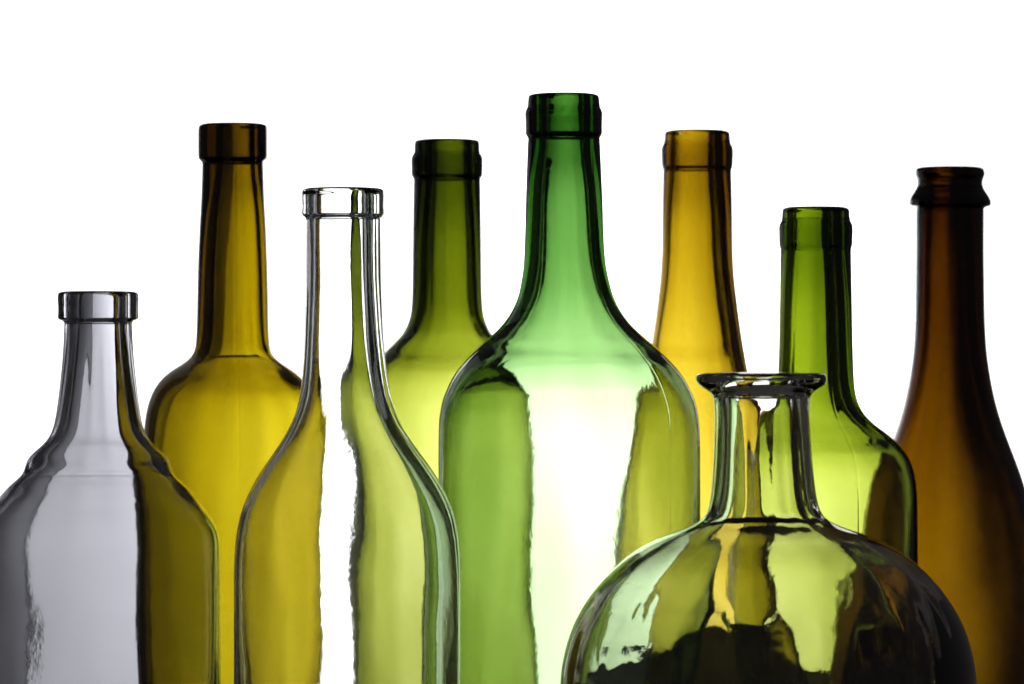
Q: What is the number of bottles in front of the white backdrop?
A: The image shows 9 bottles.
